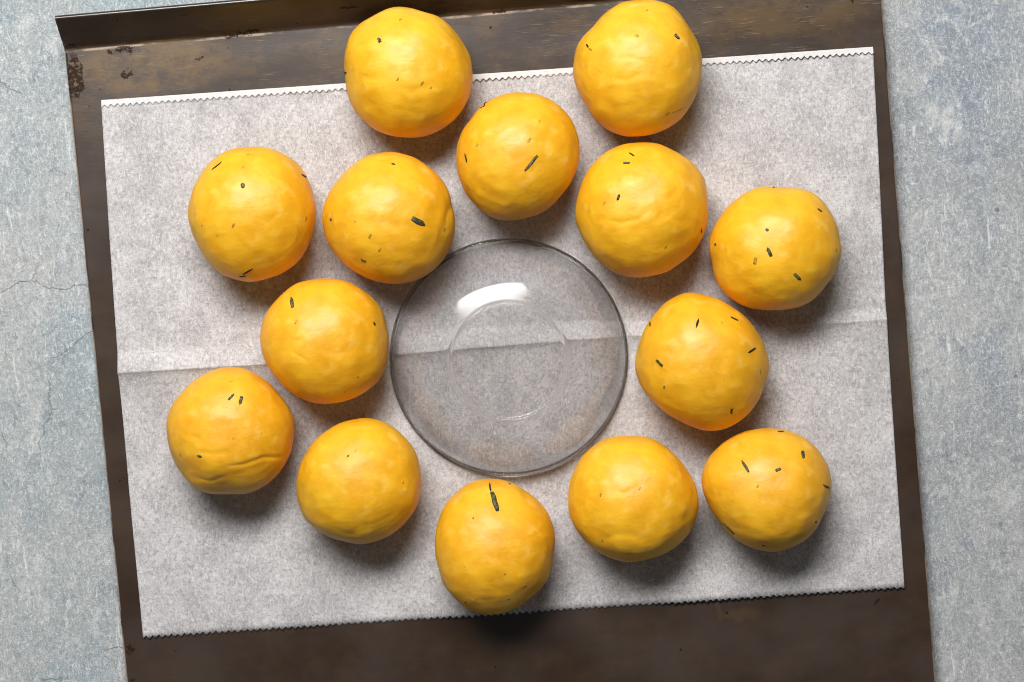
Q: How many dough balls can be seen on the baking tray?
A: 14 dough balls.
